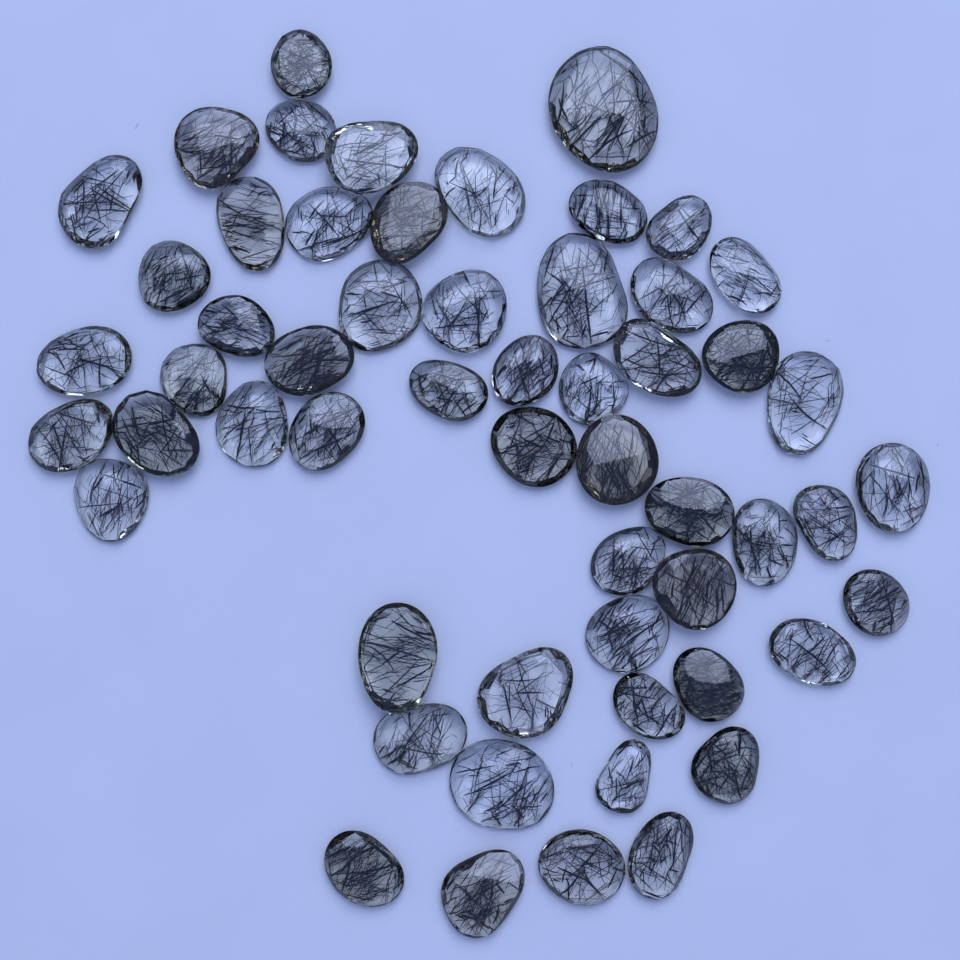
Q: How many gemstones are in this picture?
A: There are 56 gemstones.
